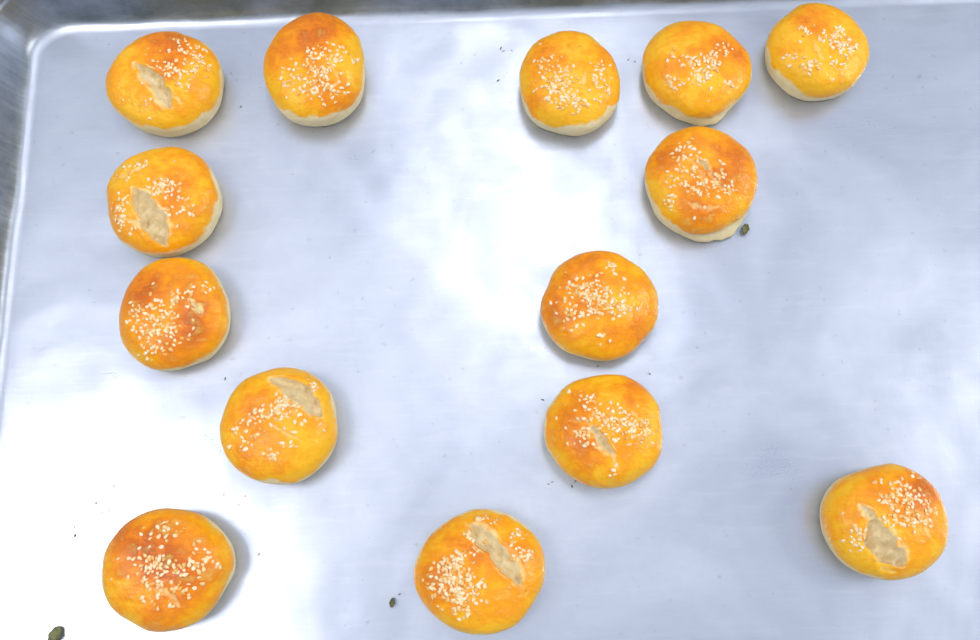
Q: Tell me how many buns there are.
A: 14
